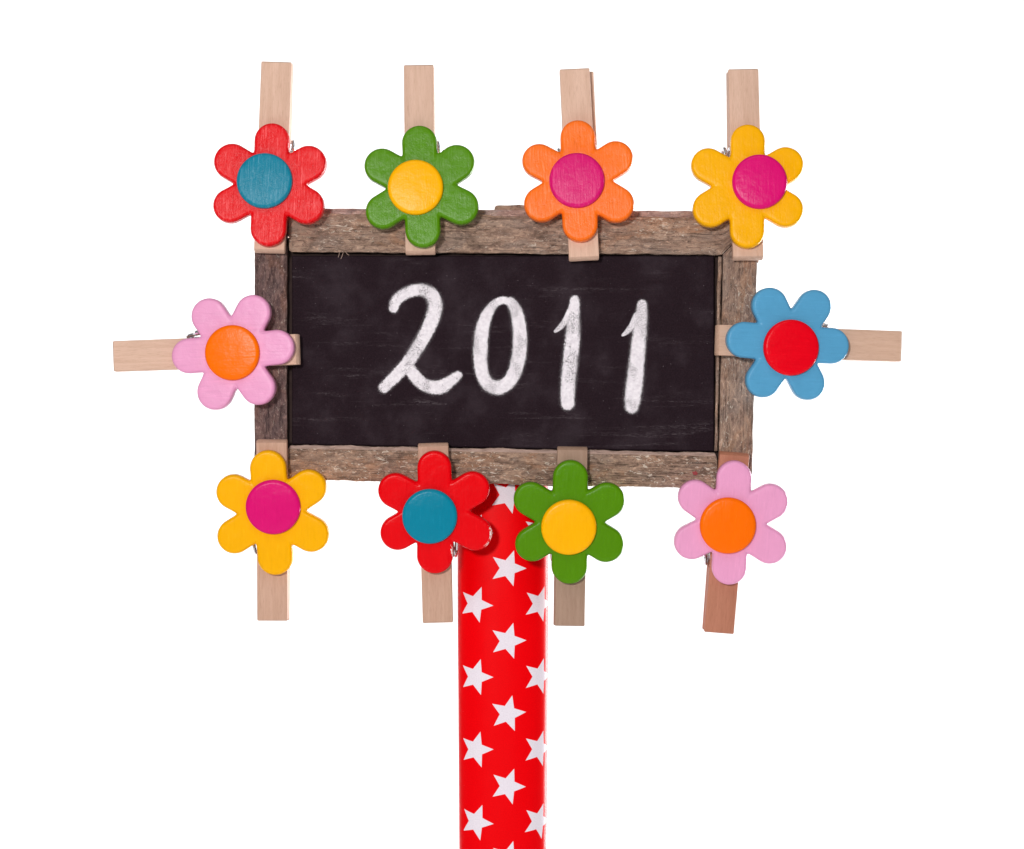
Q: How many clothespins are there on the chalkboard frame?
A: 10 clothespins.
